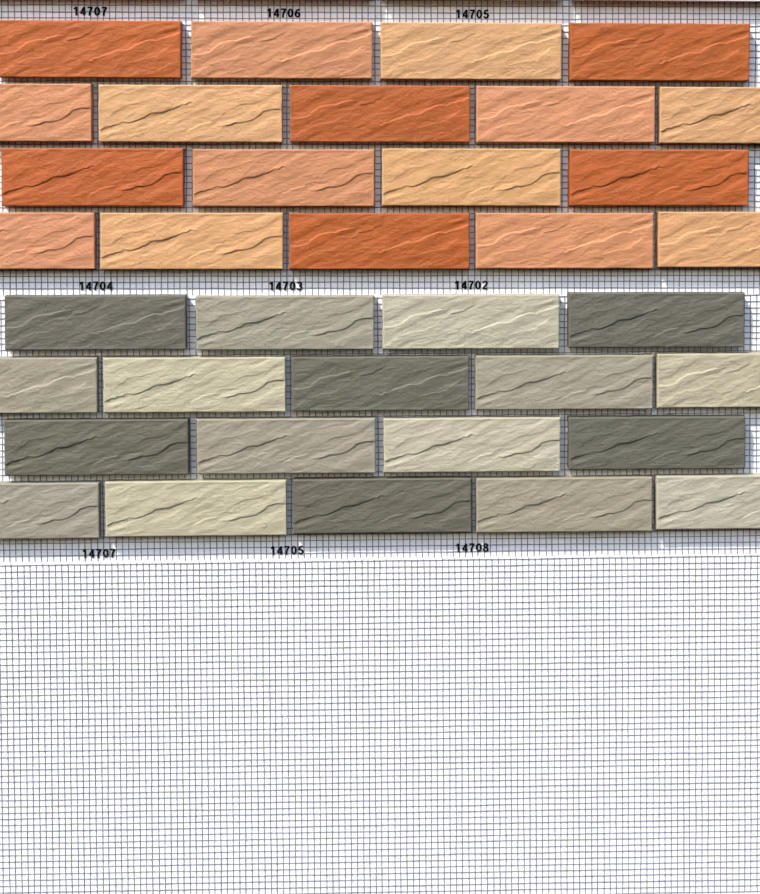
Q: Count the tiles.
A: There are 36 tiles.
